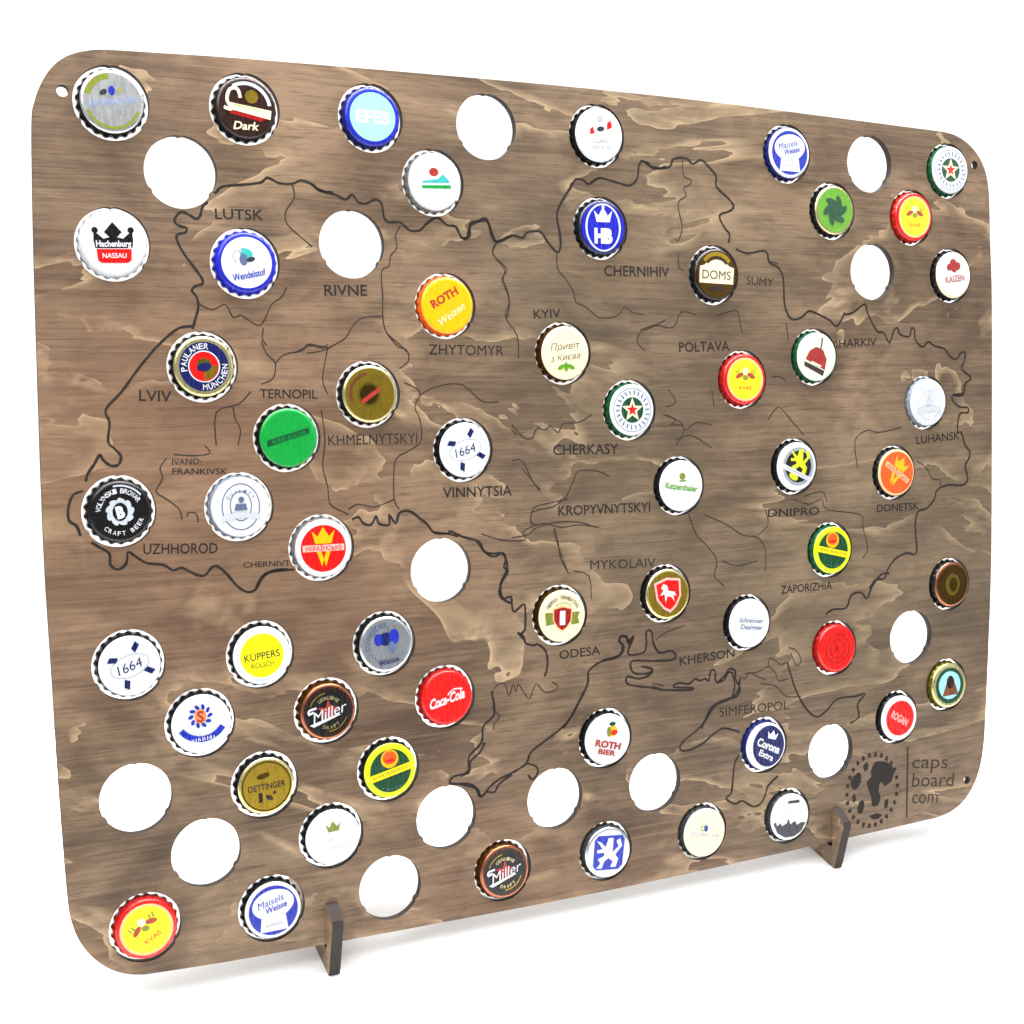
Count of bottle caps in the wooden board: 55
